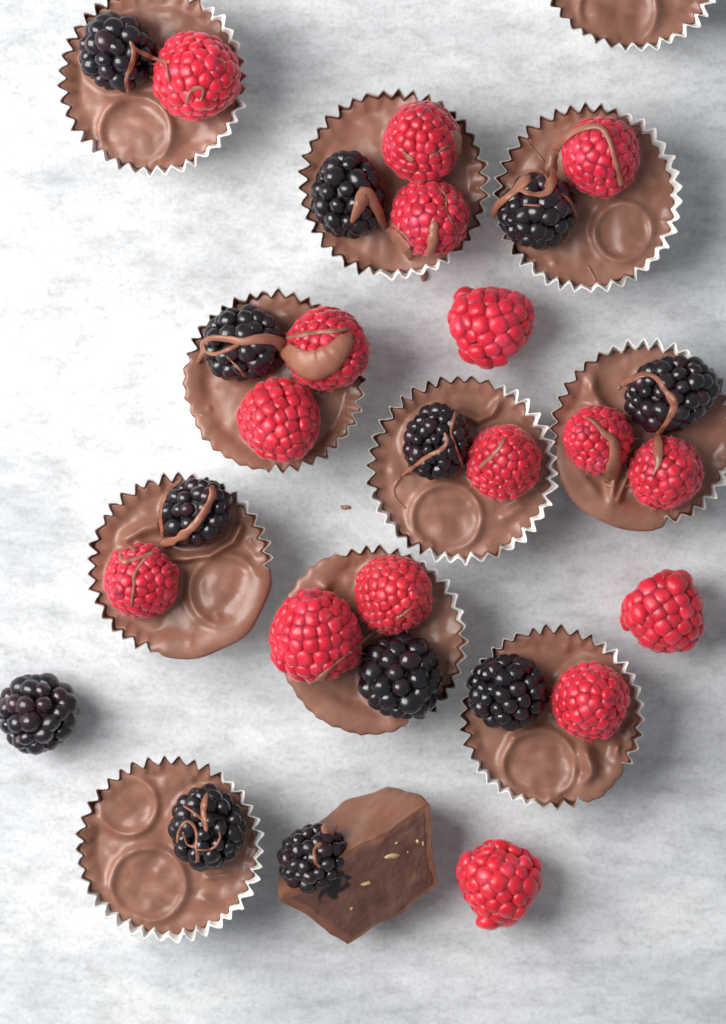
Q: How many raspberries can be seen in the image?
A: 16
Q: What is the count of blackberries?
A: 12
